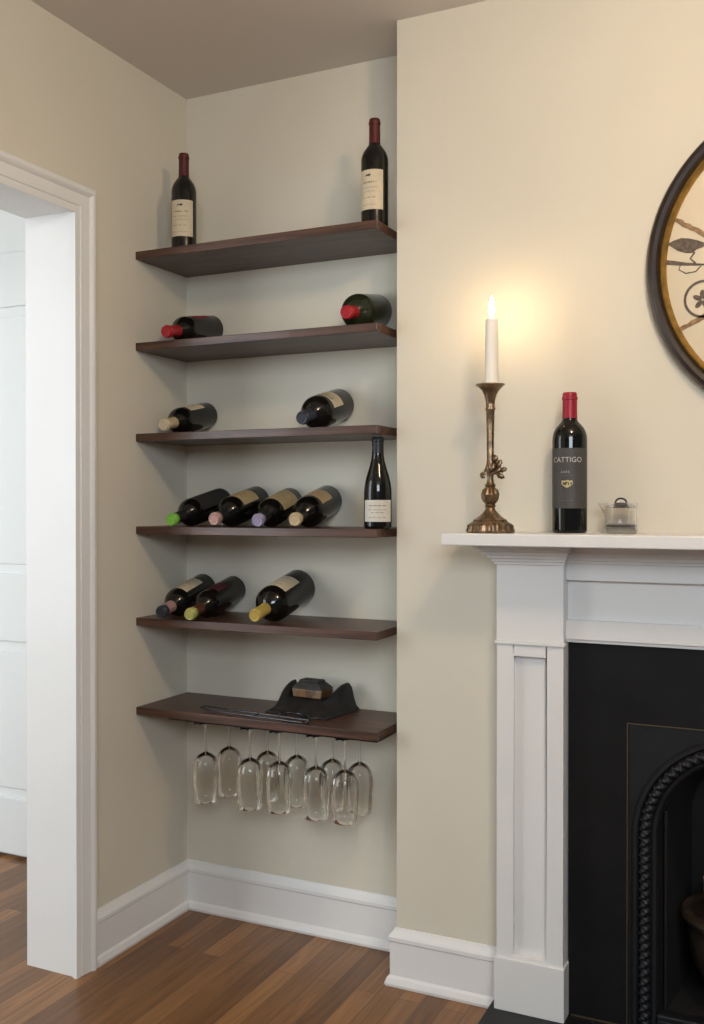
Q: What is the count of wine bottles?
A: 15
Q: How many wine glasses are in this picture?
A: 10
